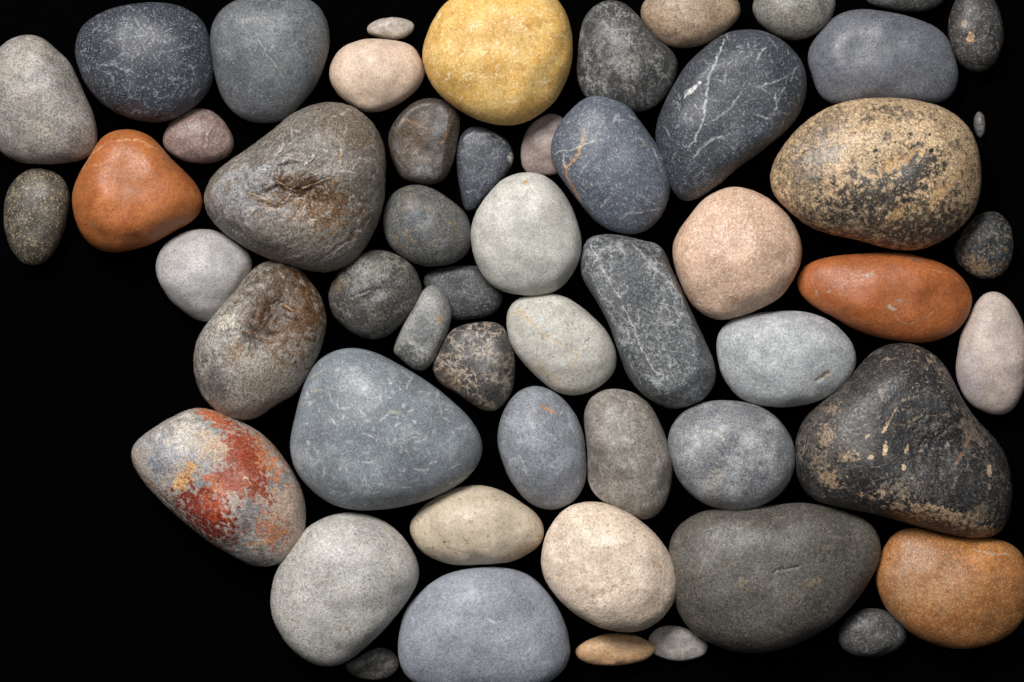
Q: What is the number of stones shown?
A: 54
